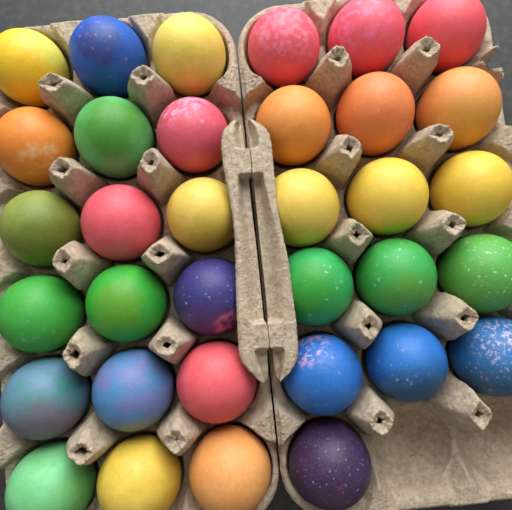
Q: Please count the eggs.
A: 34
